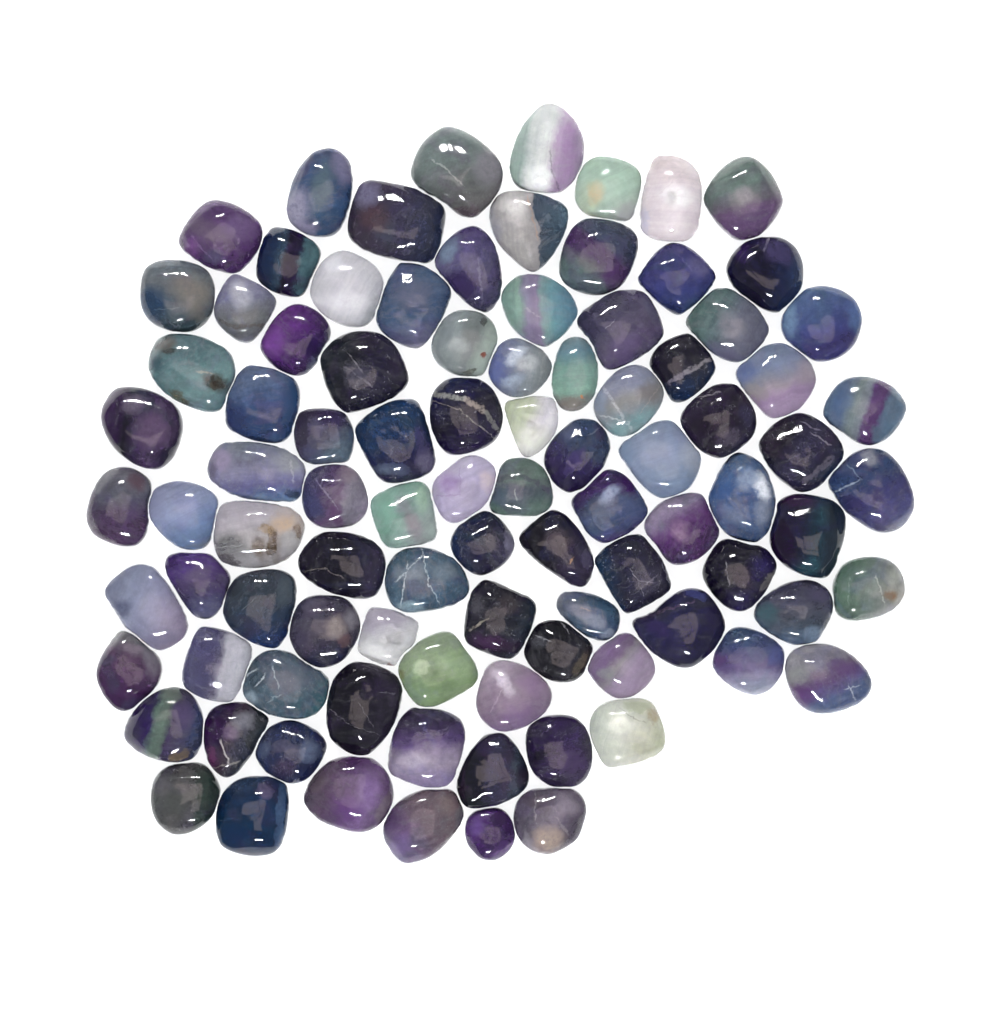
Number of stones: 94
